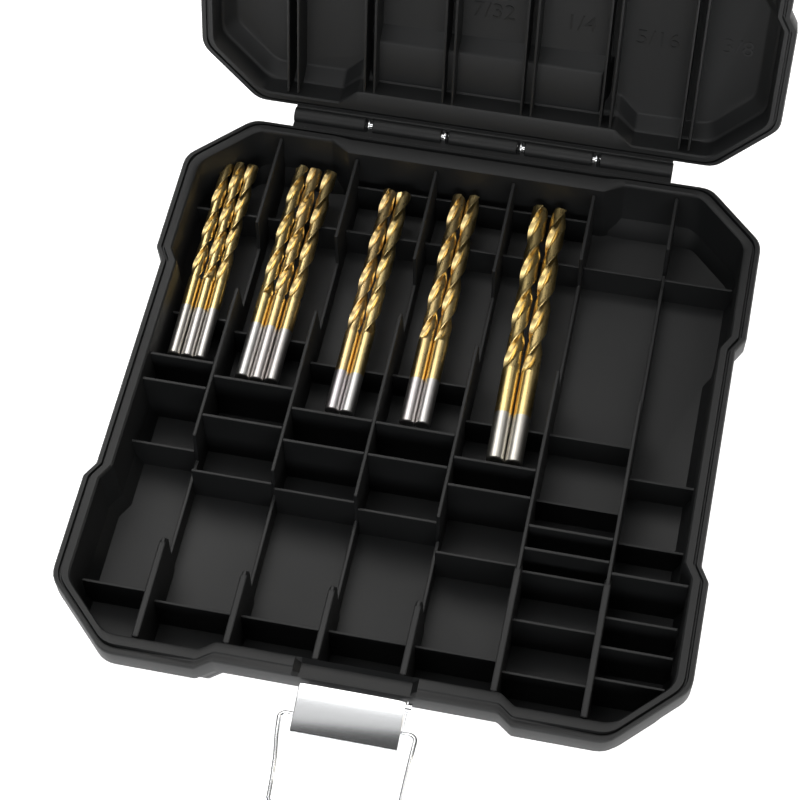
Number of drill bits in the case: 12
